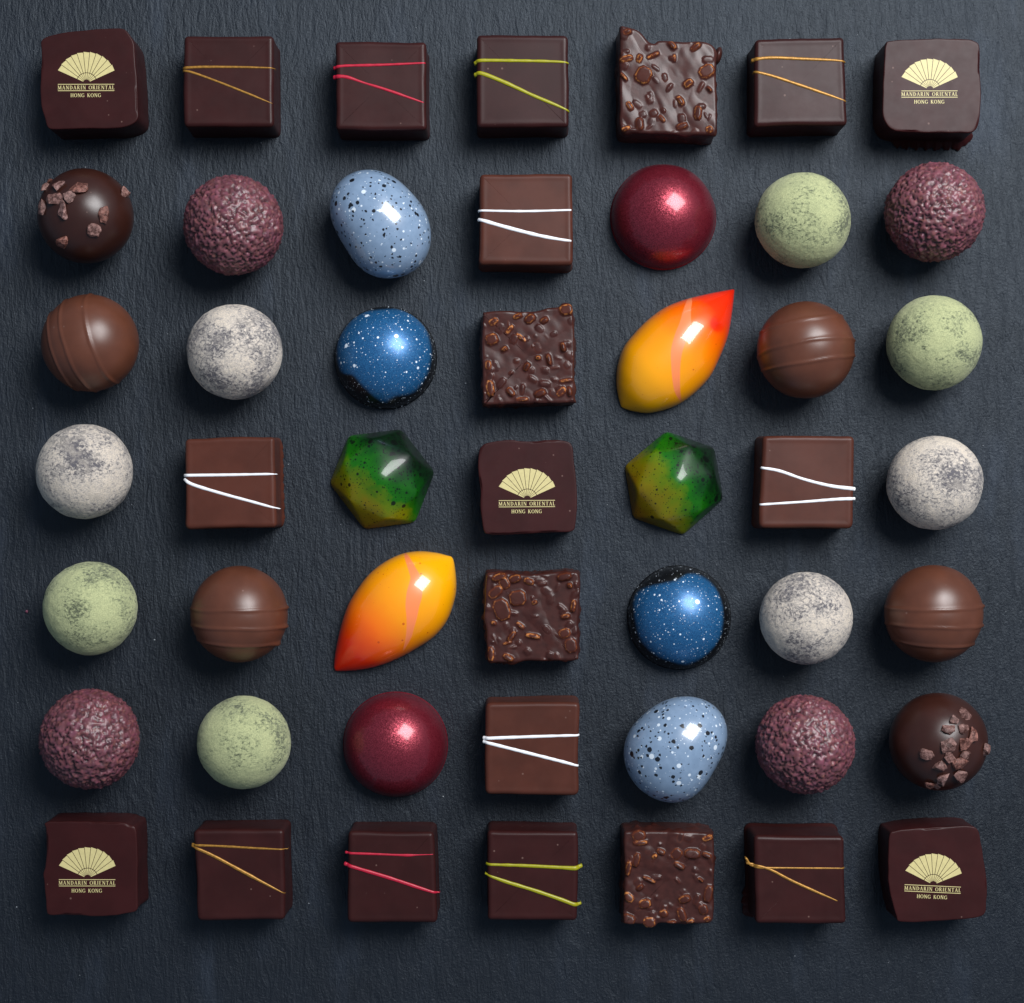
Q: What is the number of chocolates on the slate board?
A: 49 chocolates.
